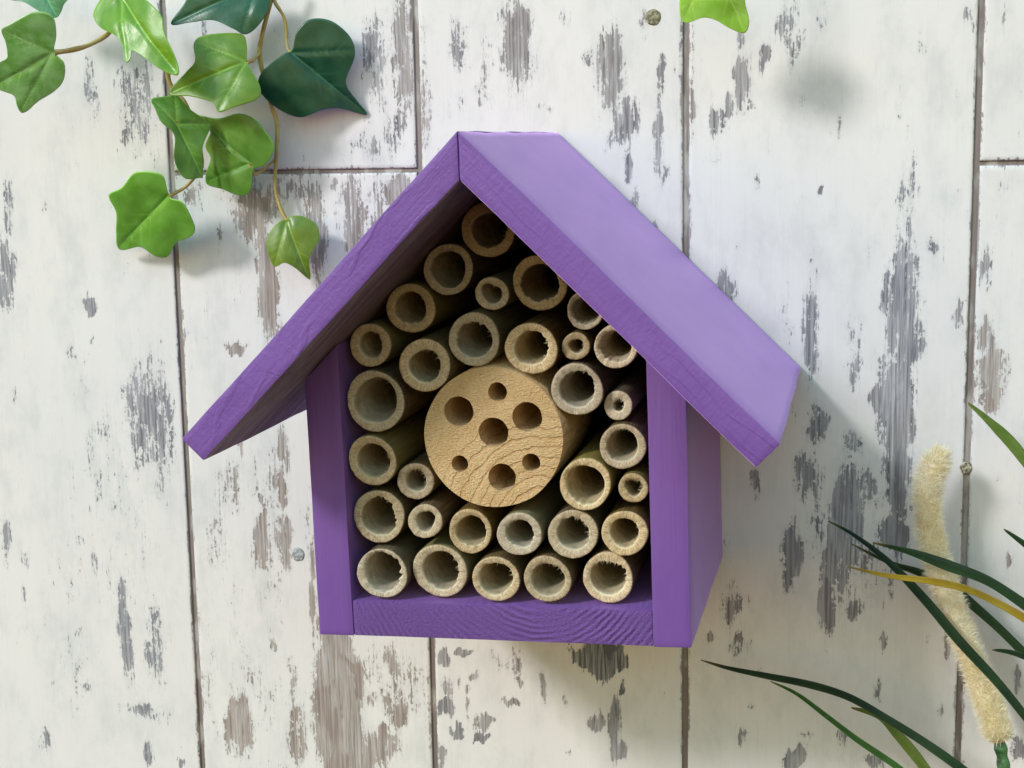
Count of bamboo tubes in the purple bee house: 31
